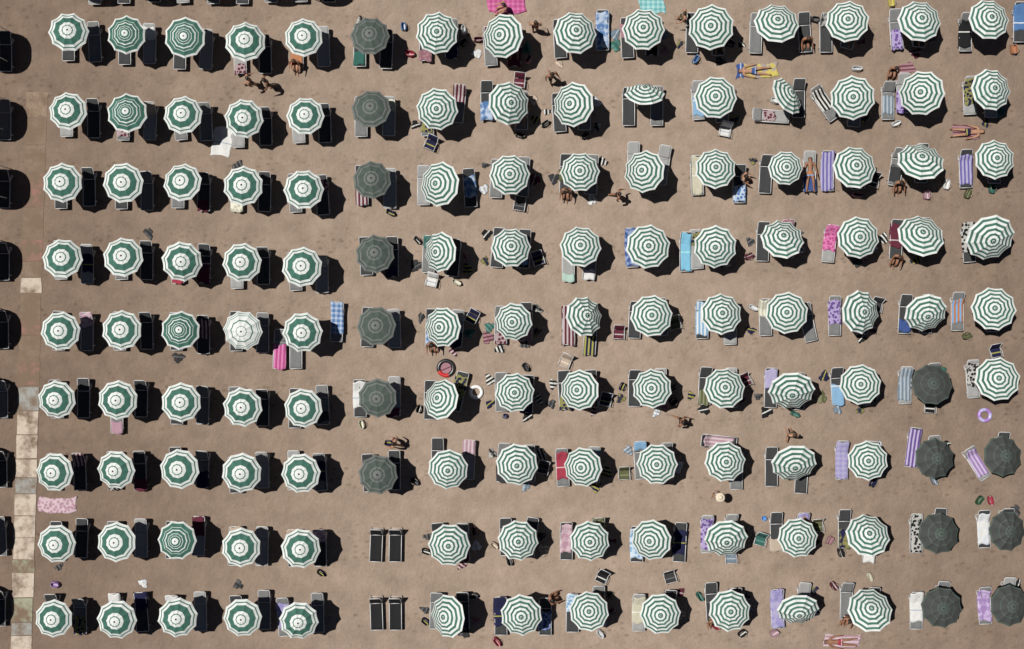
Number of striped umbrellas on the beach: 119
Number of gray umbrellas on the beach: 14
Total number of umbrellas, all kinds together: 133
